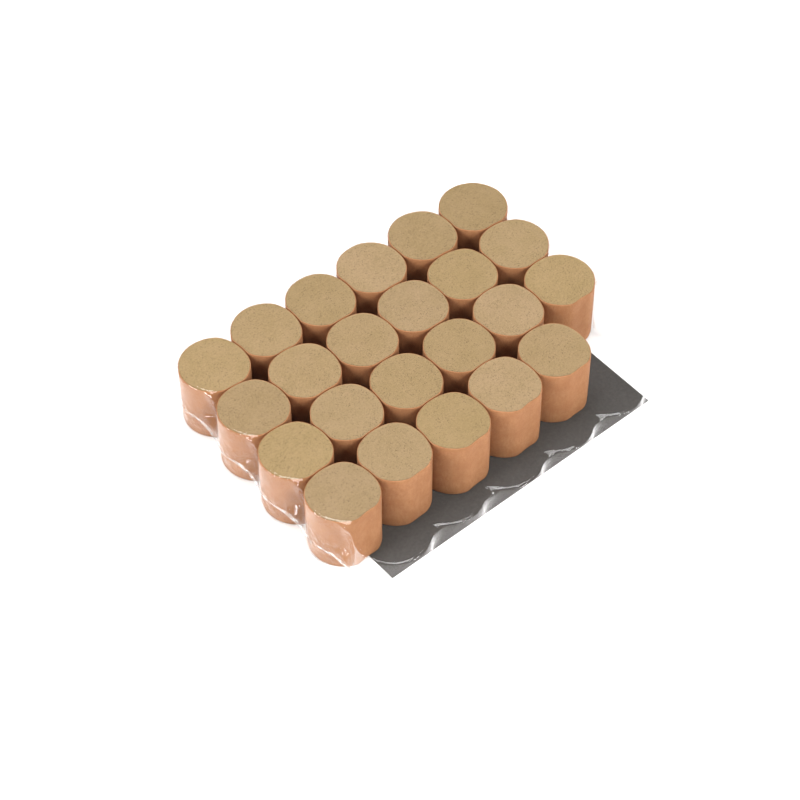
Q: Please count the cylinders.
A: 23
